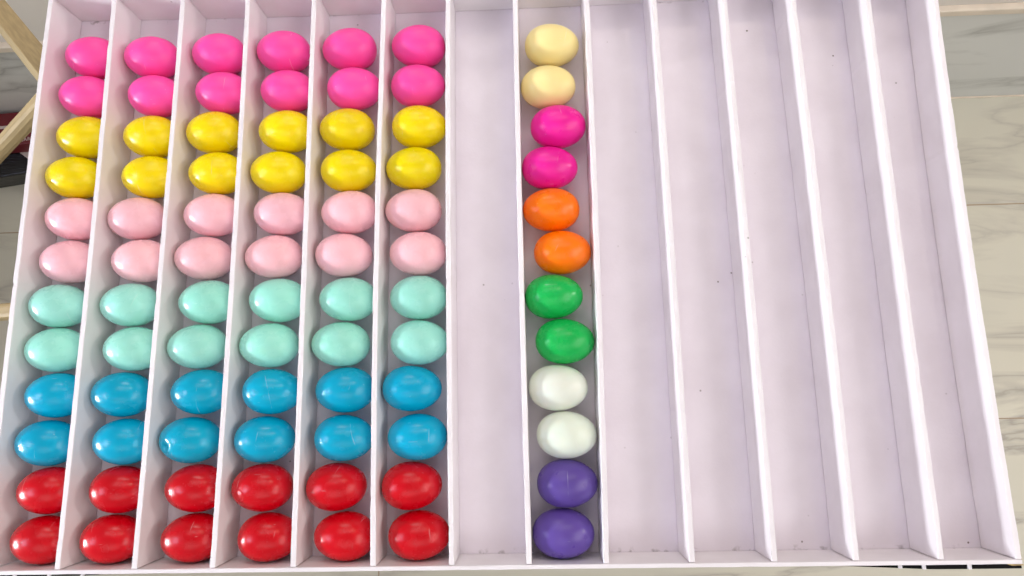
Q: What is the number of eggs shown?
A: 84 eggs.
